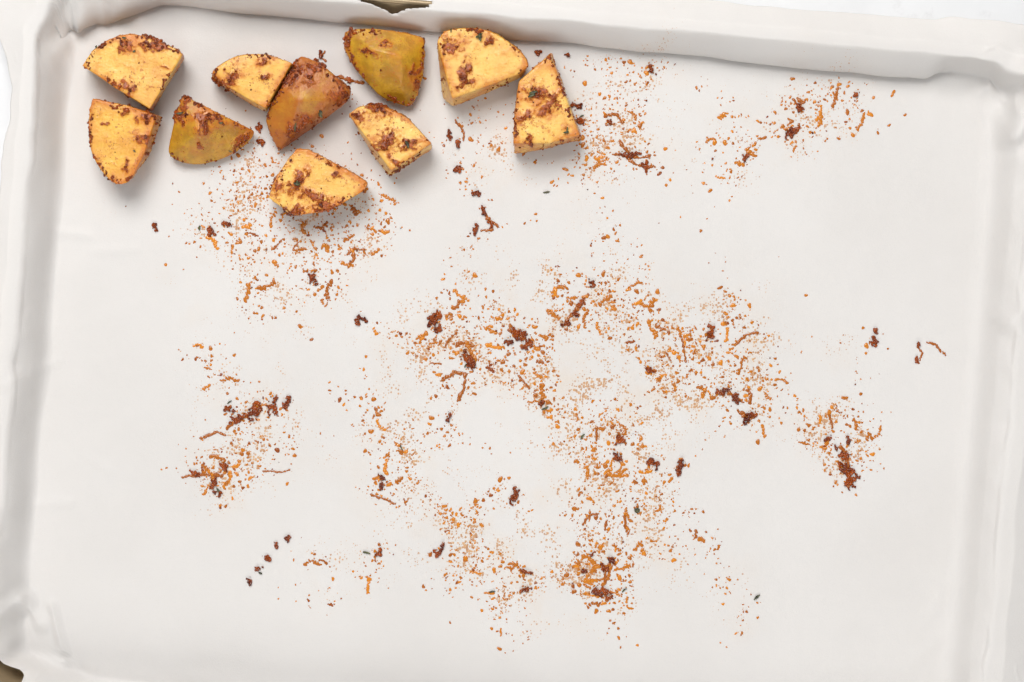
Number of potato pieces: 10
